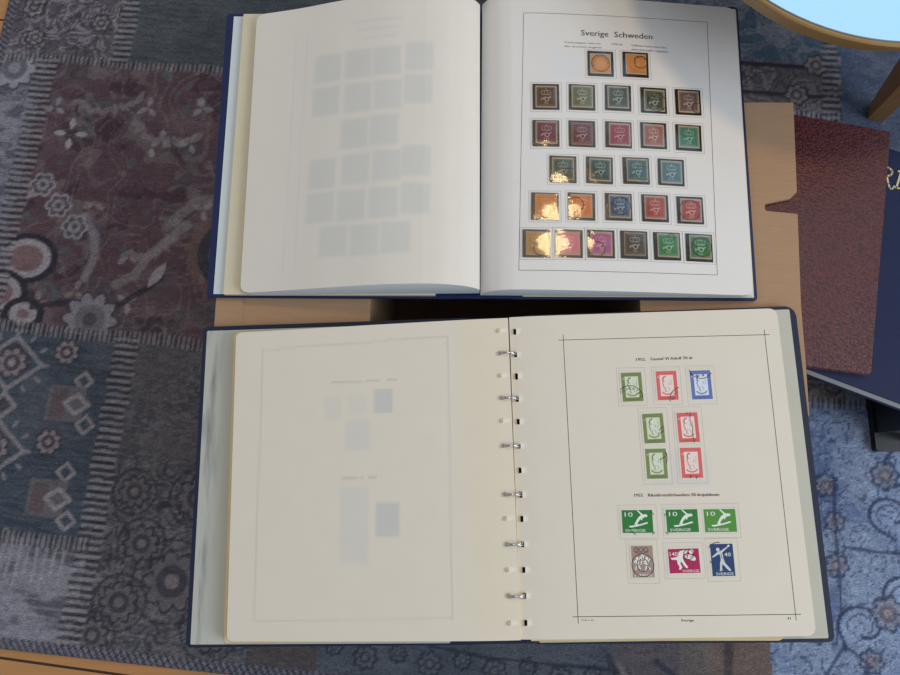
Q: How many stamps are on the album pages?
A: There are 40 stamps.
